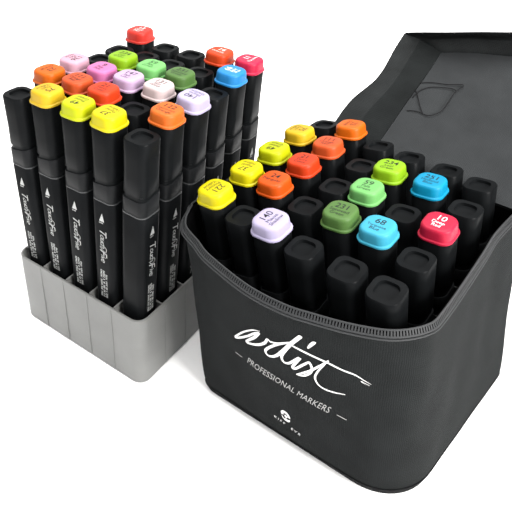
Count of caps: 34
